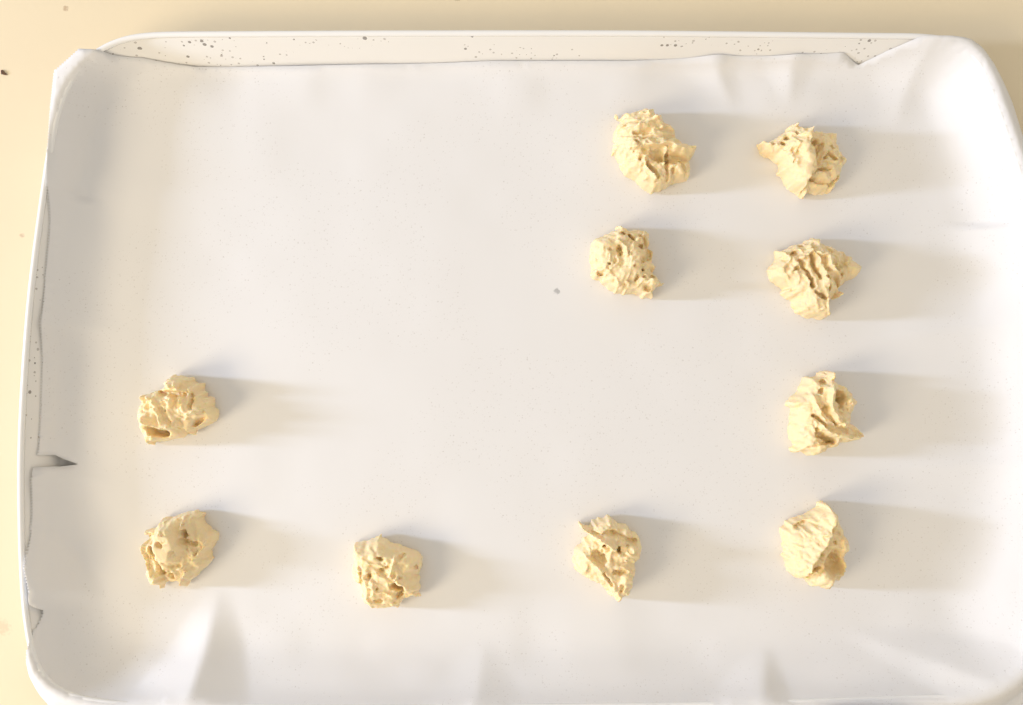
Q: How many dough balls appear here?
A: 10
